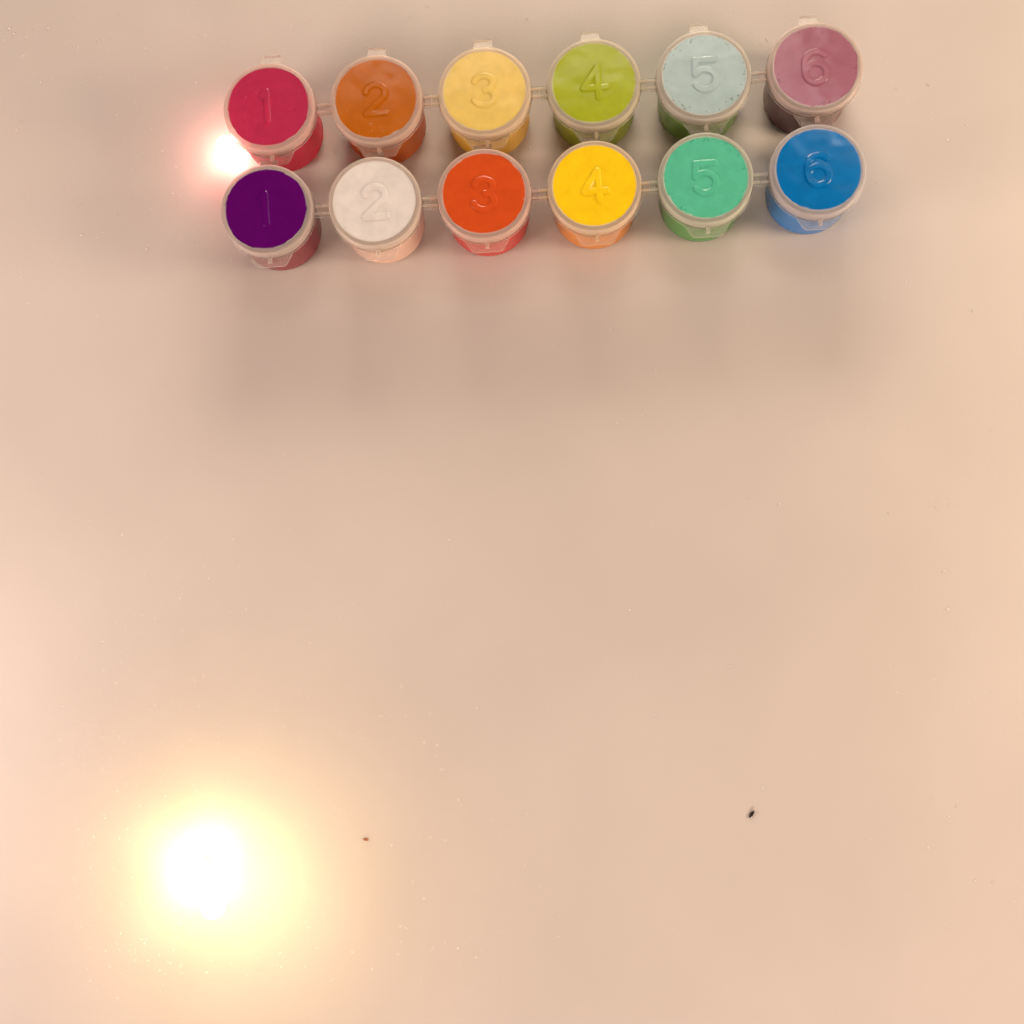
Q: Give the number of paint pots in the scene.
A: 12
